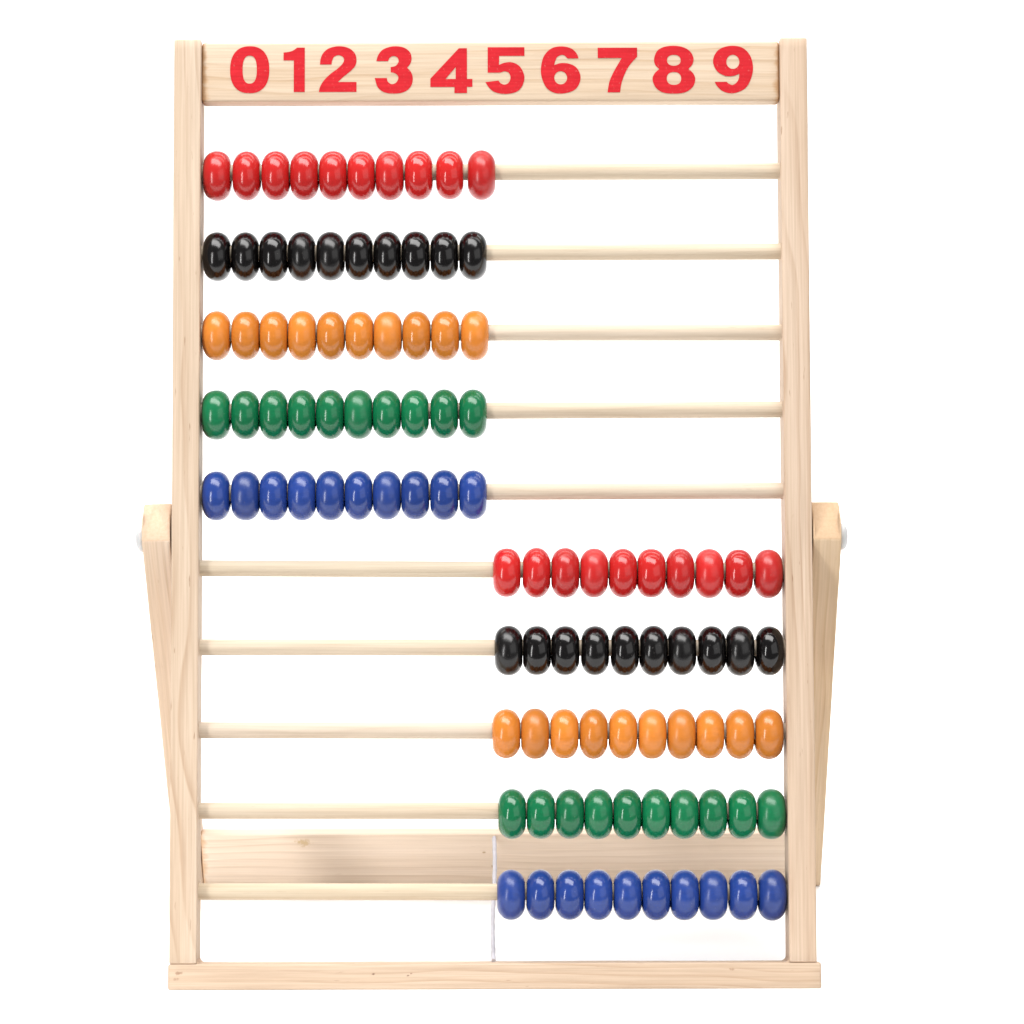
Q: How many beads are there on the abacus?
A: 100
